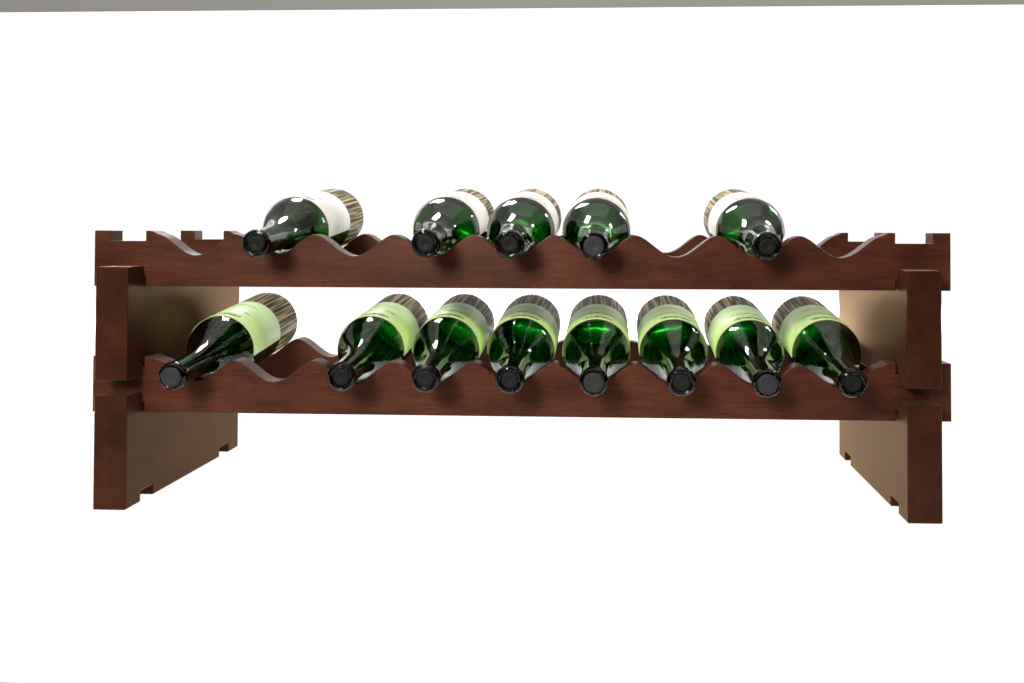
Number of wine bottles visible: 13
